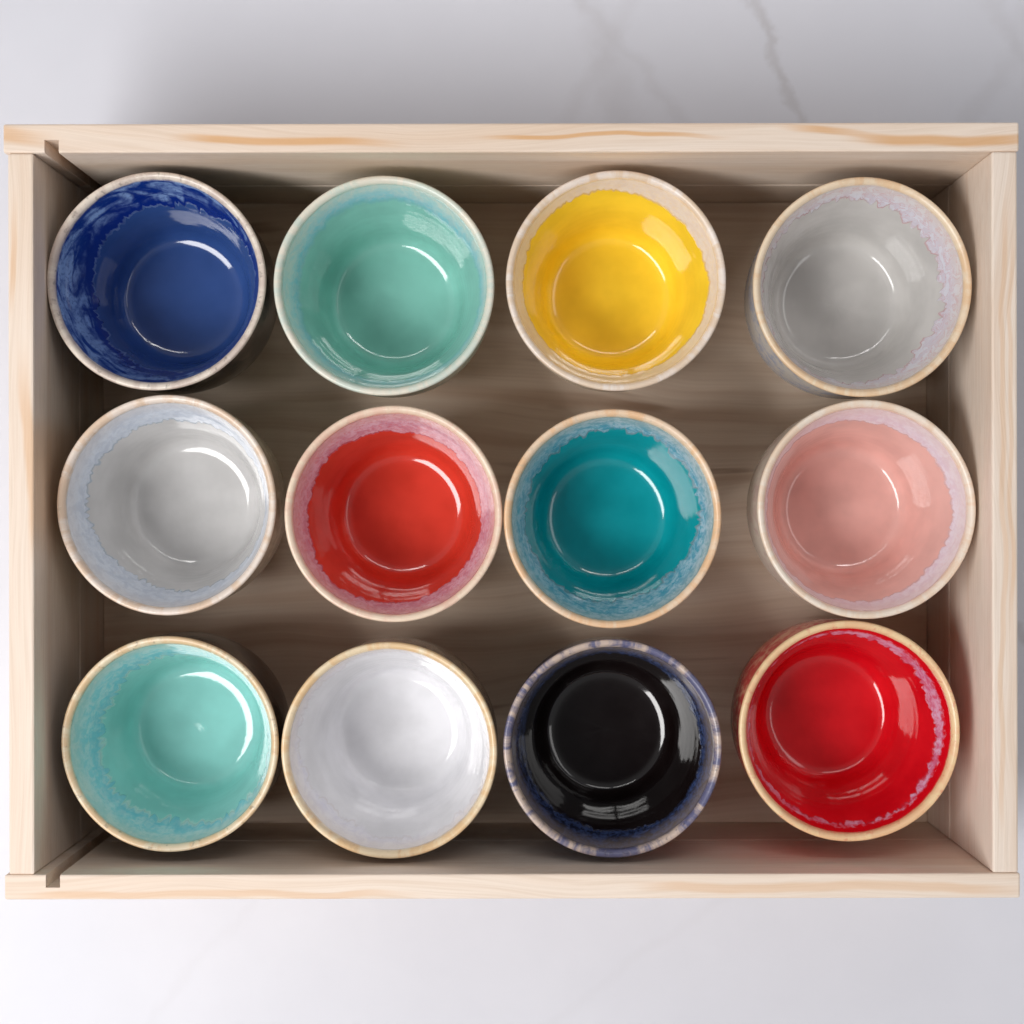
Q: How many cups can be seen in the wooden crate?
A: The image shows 12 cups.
